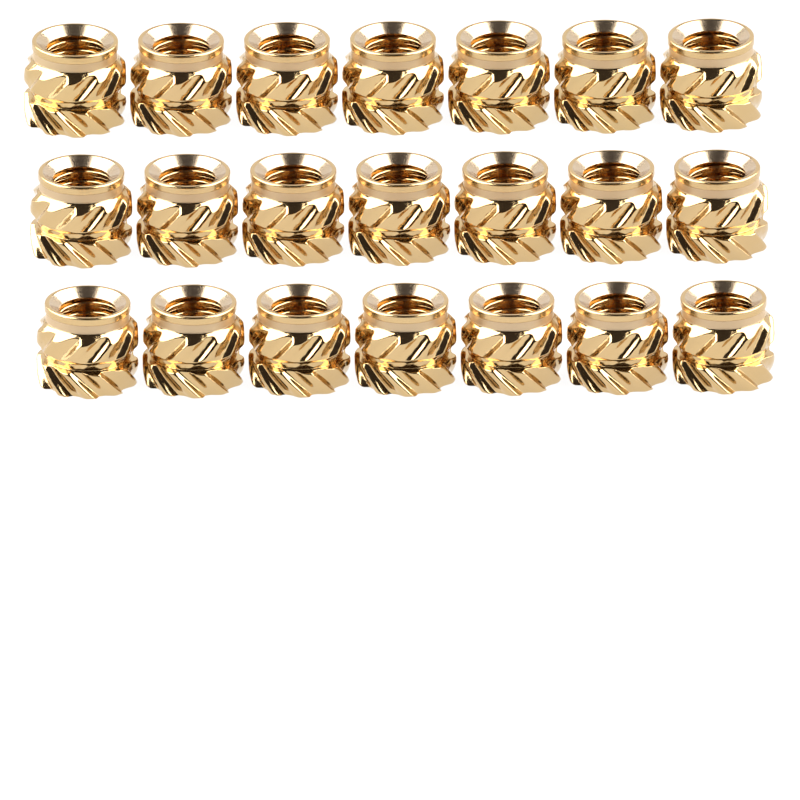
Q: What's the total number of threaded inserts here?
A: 21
